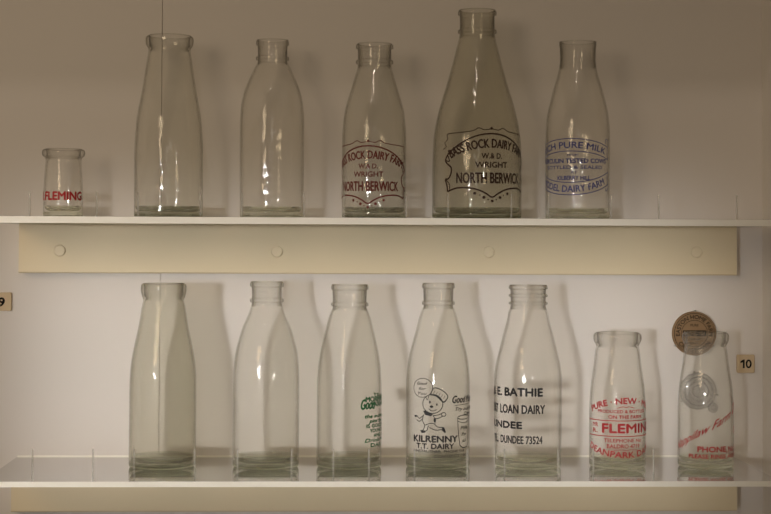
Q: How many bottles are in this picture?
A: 13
